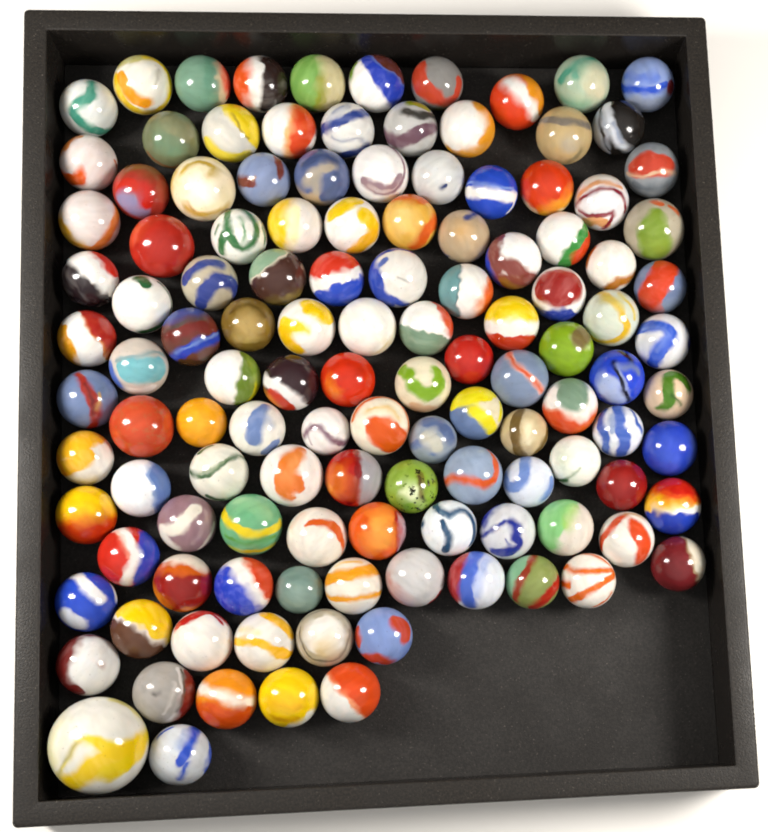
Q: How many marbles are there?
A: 123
